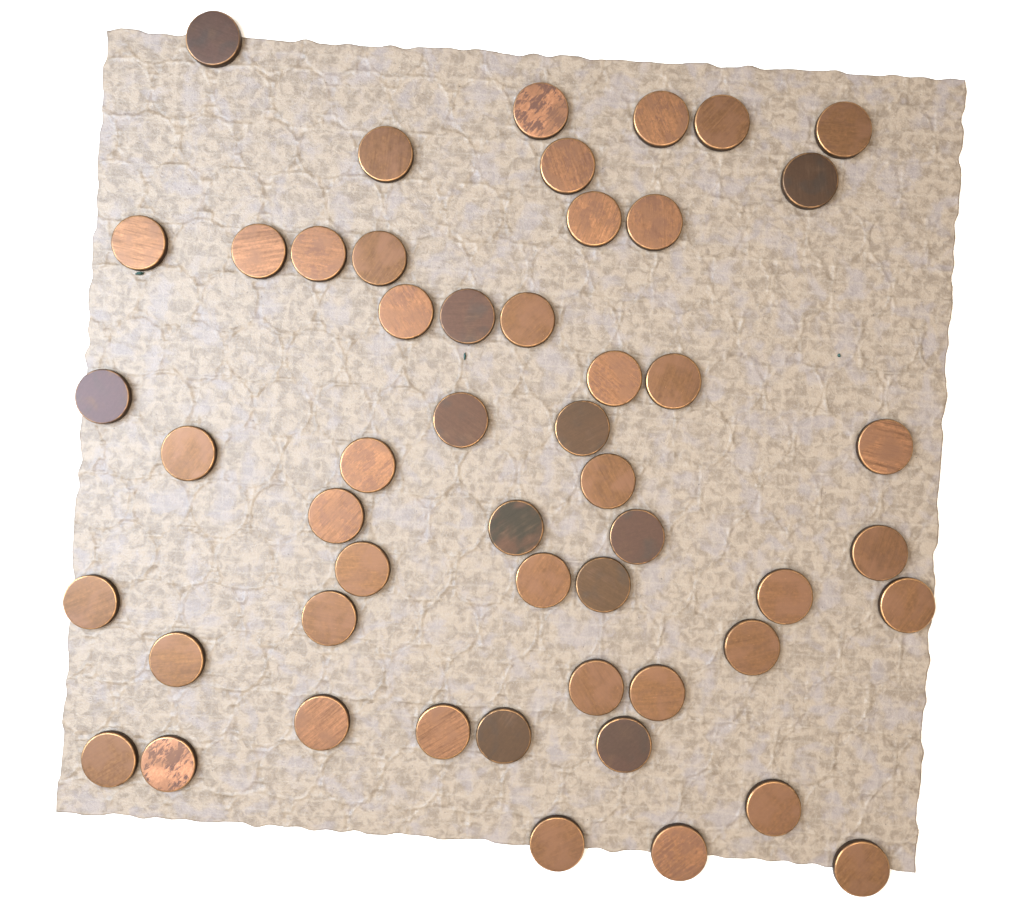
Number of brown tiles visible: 11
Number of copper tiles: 40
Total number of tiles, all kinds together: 51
